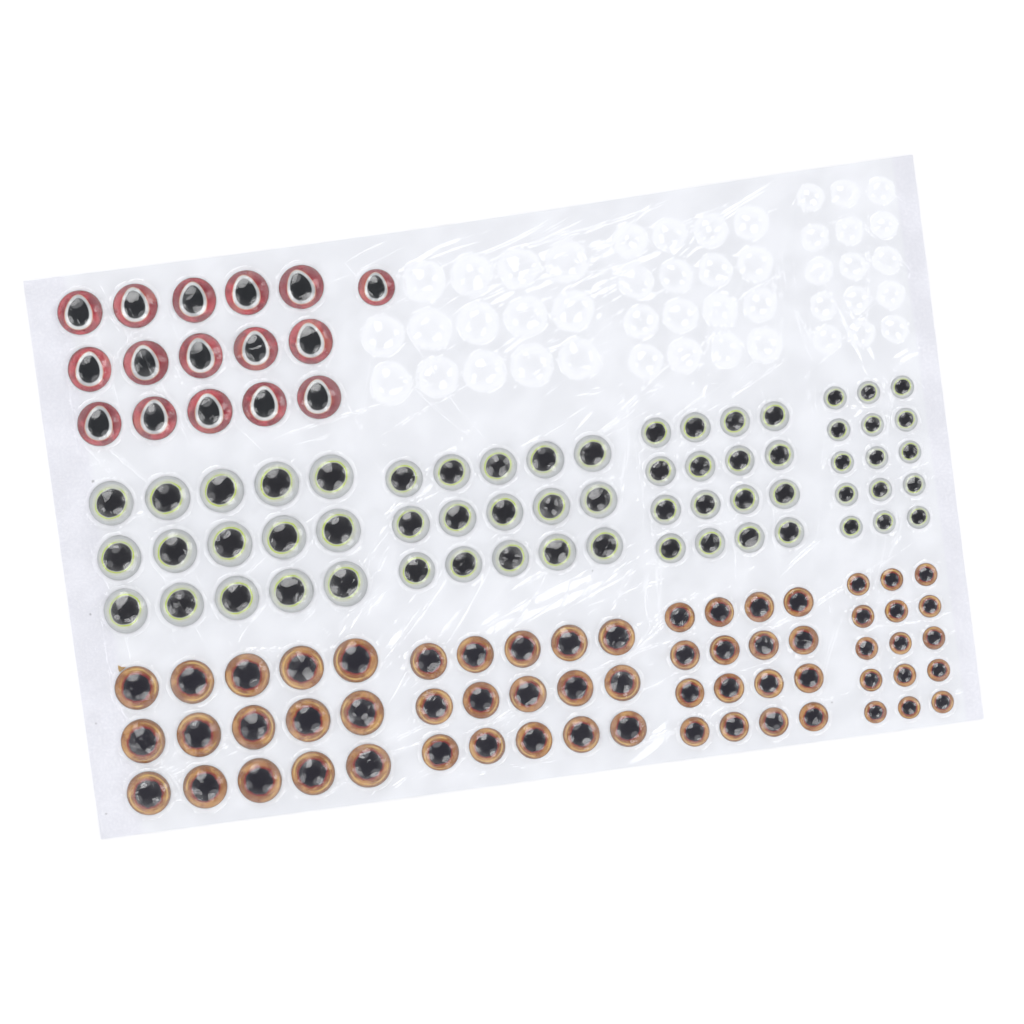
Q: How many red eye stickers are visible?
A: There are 16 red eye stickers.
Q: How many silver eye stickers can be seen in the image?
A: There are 61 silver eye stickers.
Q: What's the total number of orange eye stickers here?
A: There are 61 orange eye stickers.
